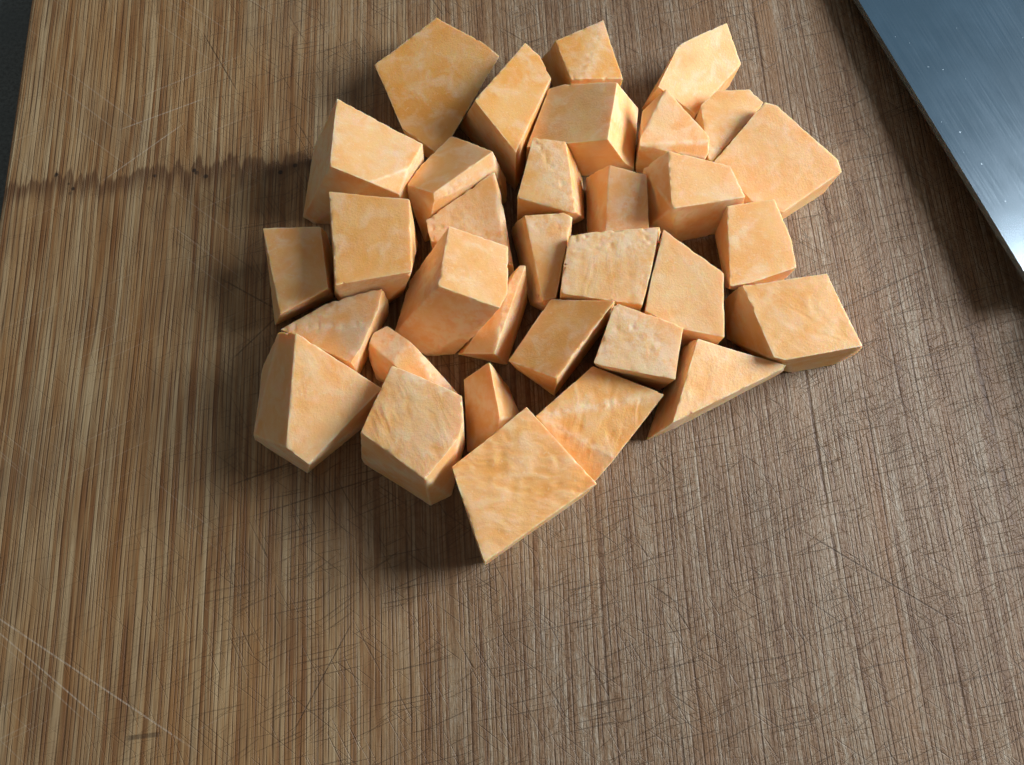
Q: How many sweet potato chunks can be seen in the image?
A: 33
